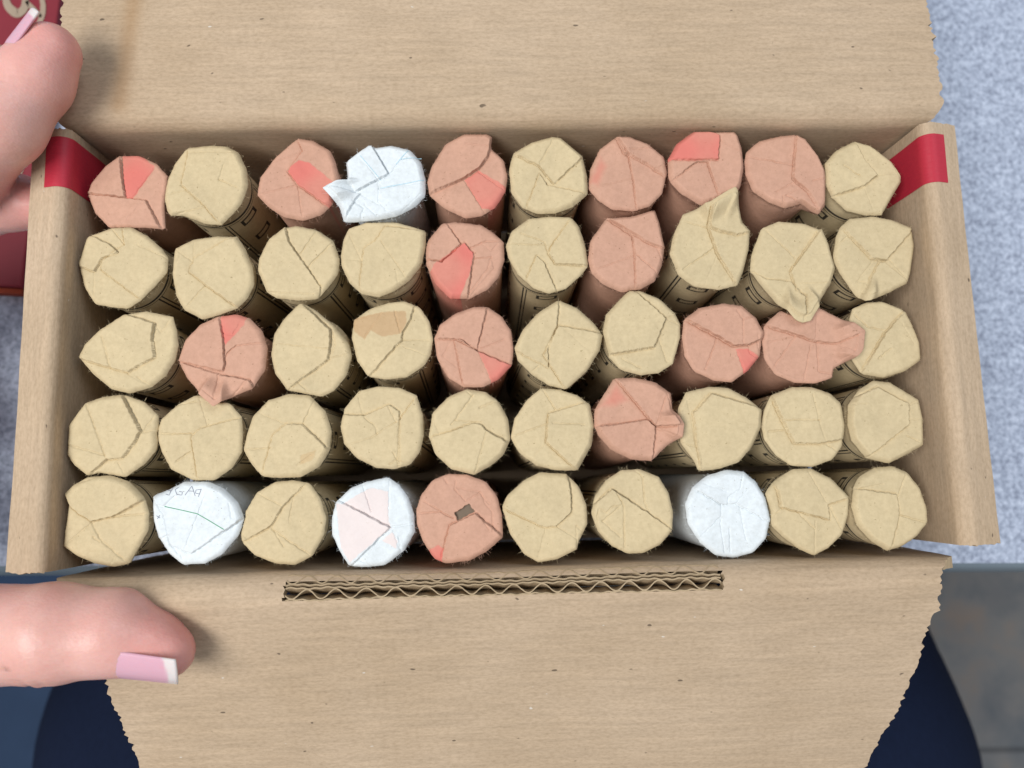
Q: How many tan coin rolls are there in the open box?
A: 32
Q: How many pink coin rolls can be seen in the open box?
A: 14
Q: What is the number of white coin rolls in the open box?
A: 4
